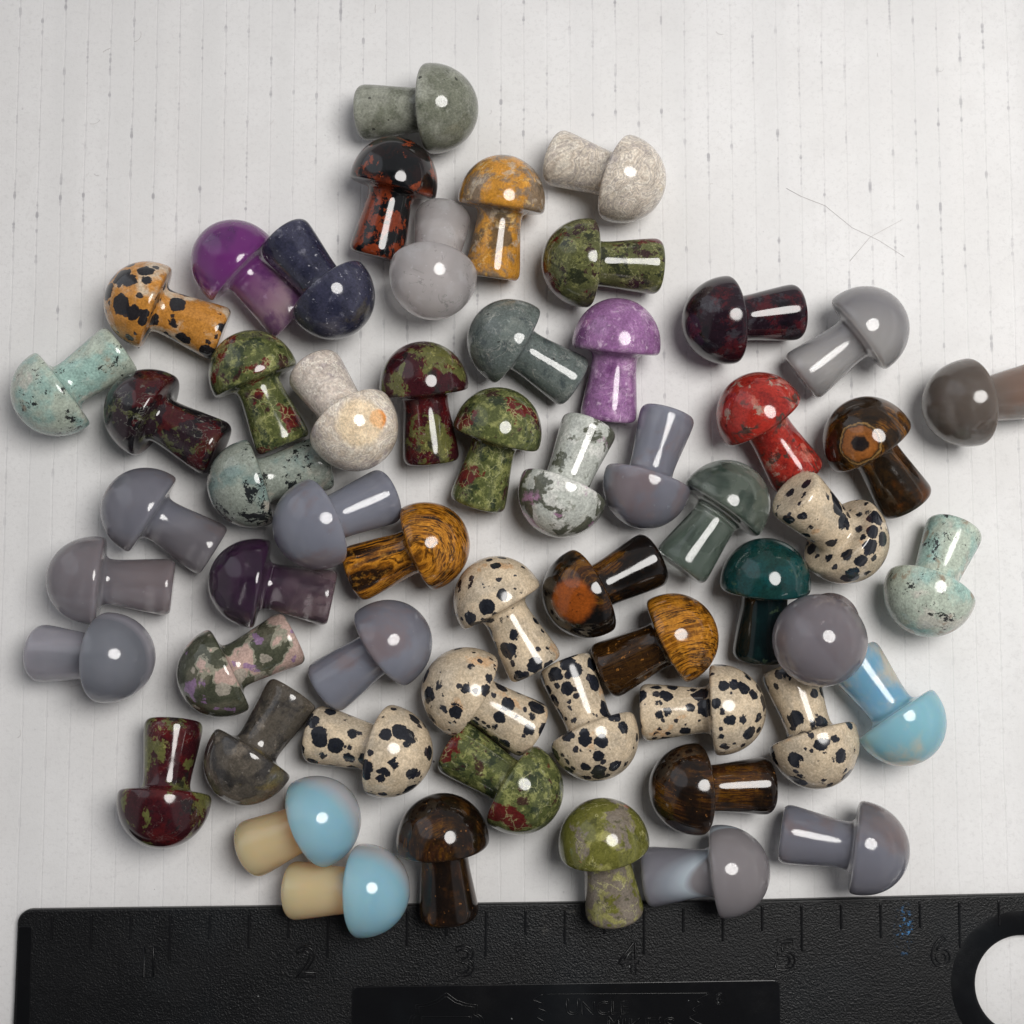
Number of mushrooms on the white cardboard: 57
